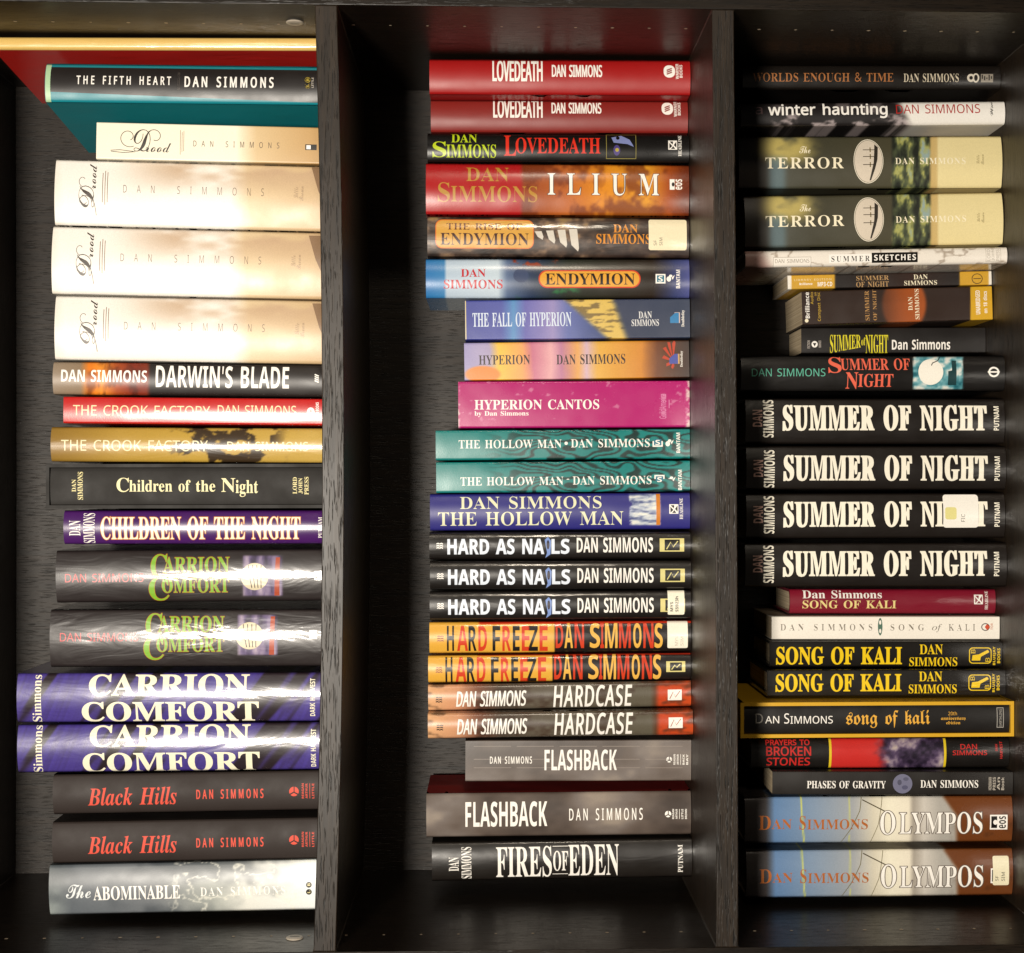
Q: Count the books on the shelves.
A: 62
